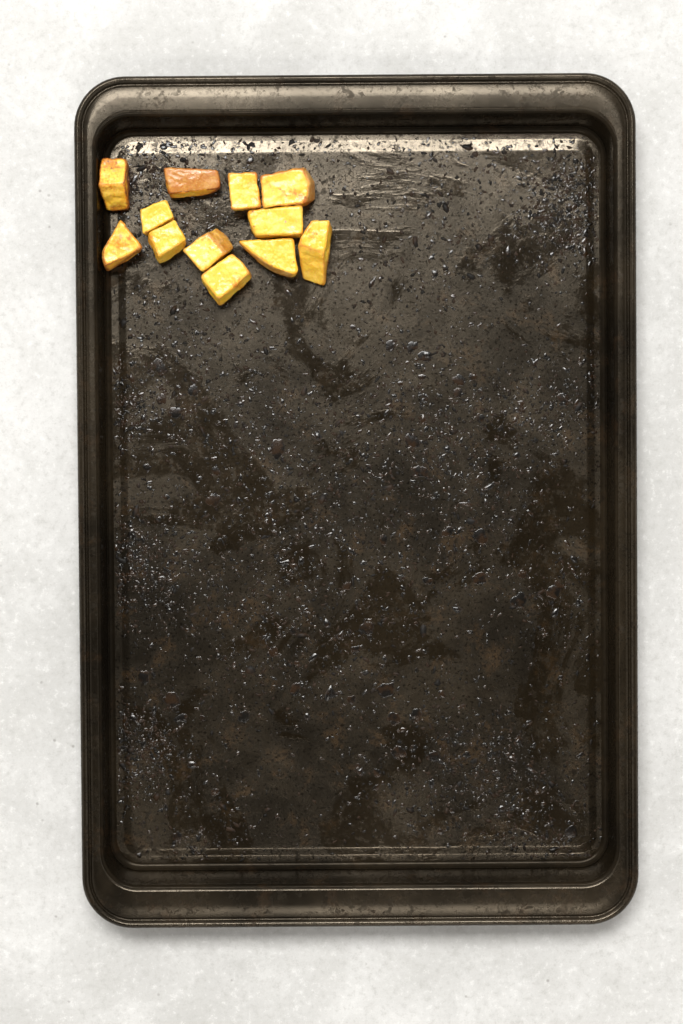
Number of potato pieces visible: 12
